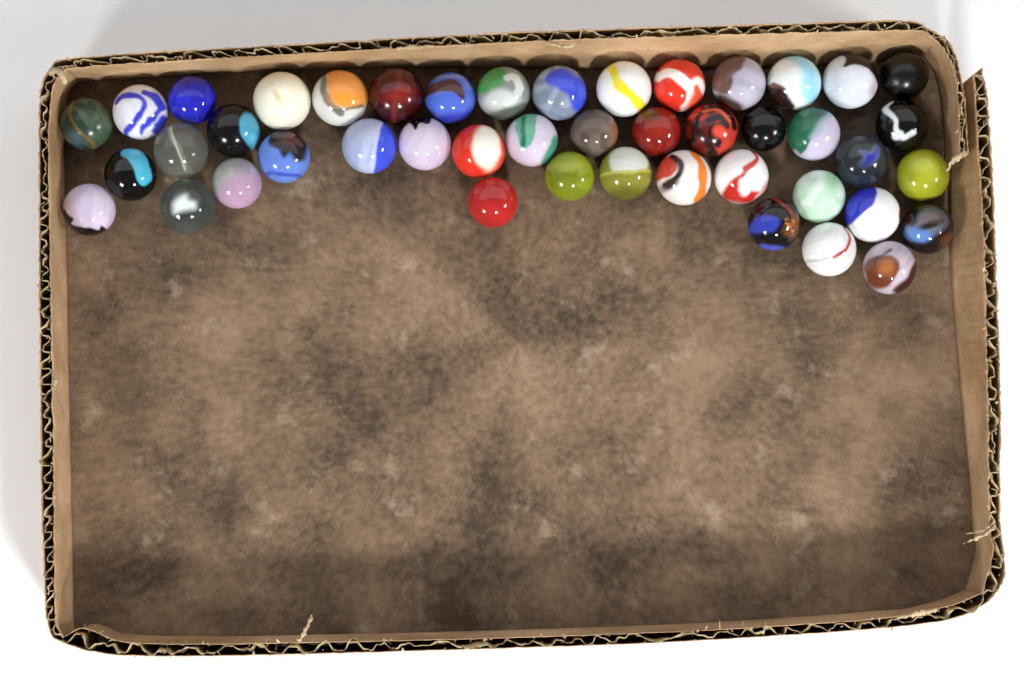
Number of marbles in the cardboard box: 45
